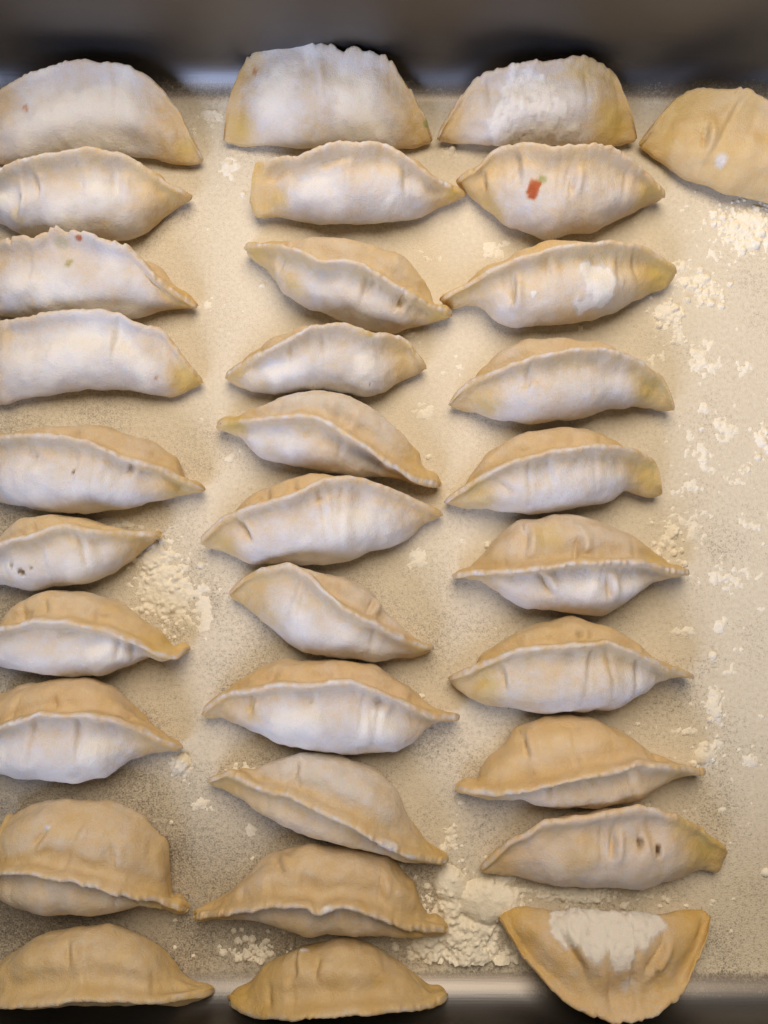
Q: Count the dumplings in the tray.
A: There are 32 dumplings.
